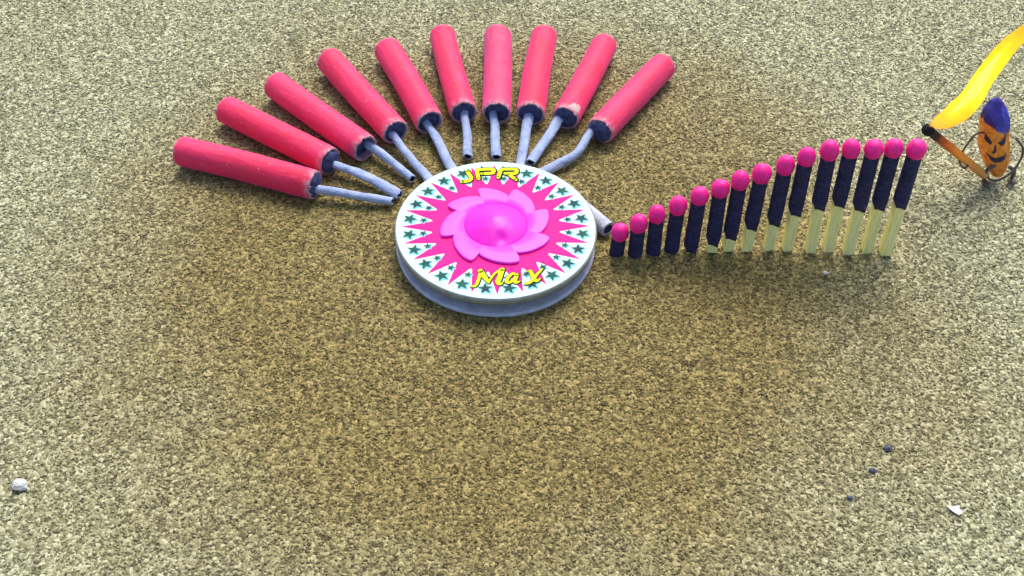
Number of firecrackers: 10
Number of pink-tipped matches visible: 15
